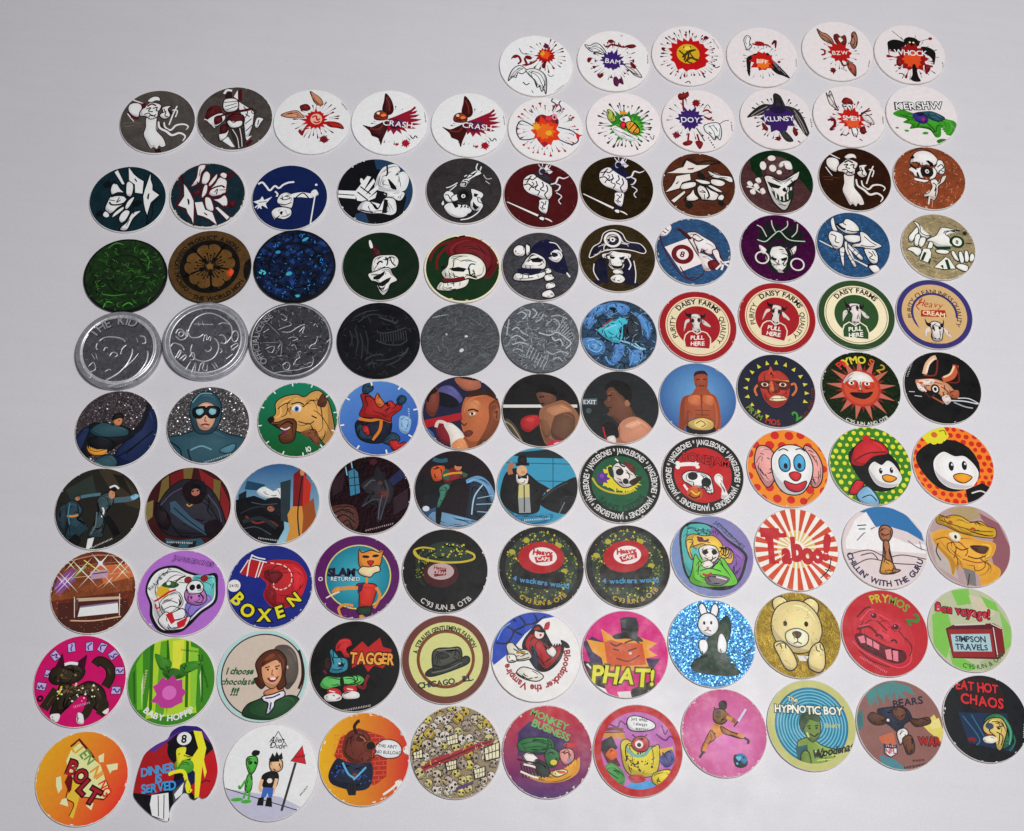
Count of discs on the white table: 105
